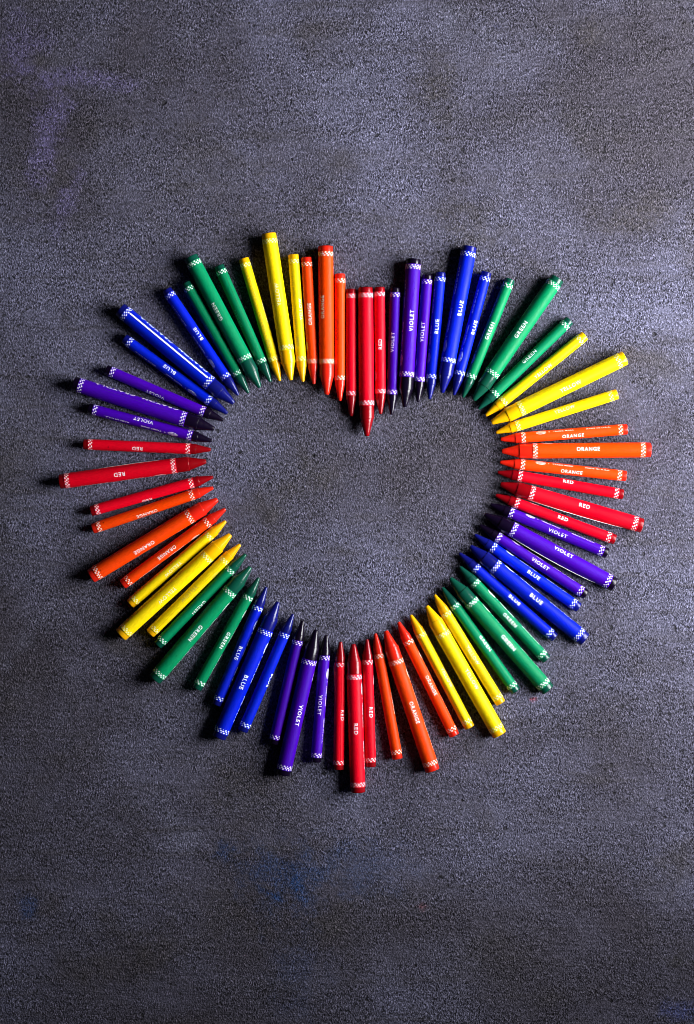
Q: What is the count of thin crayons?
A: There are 48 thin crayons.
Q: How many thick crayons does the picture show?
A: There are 24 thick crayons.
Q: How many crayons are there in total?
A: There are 72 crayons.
